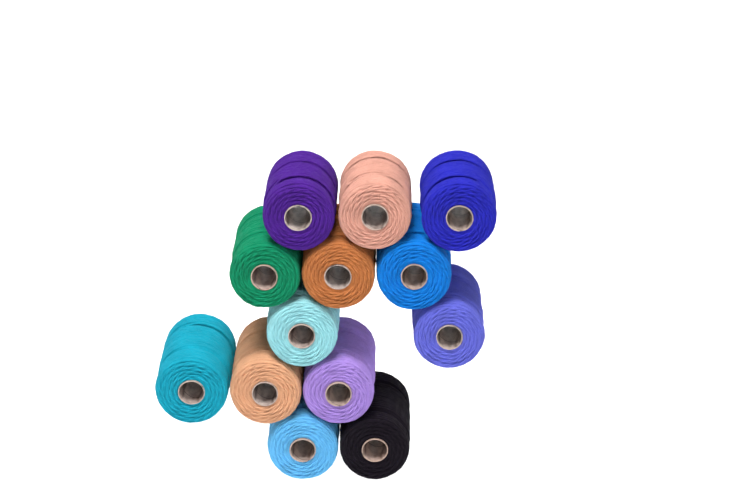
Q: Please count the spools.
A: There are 13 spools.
